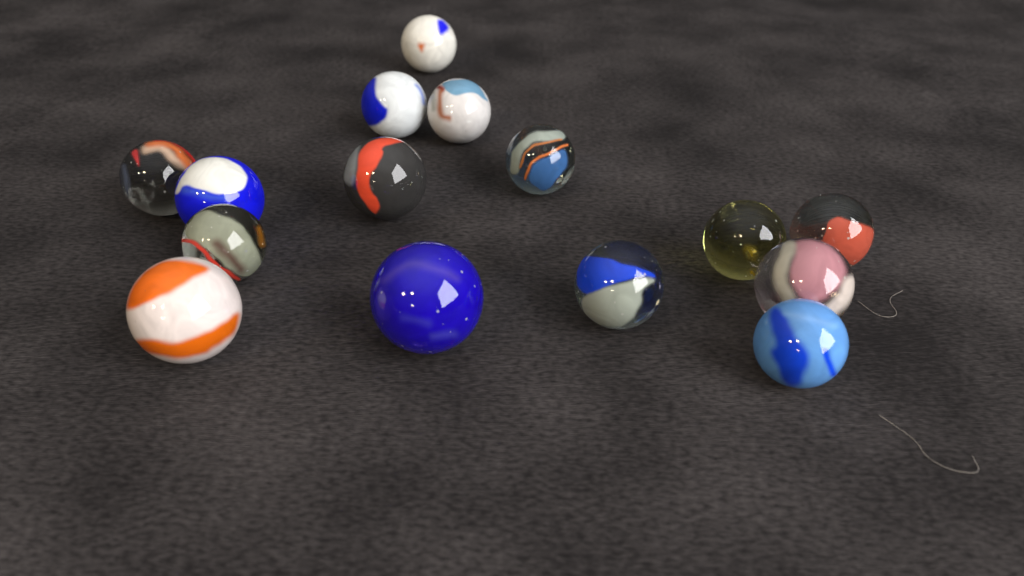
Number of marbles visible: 15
